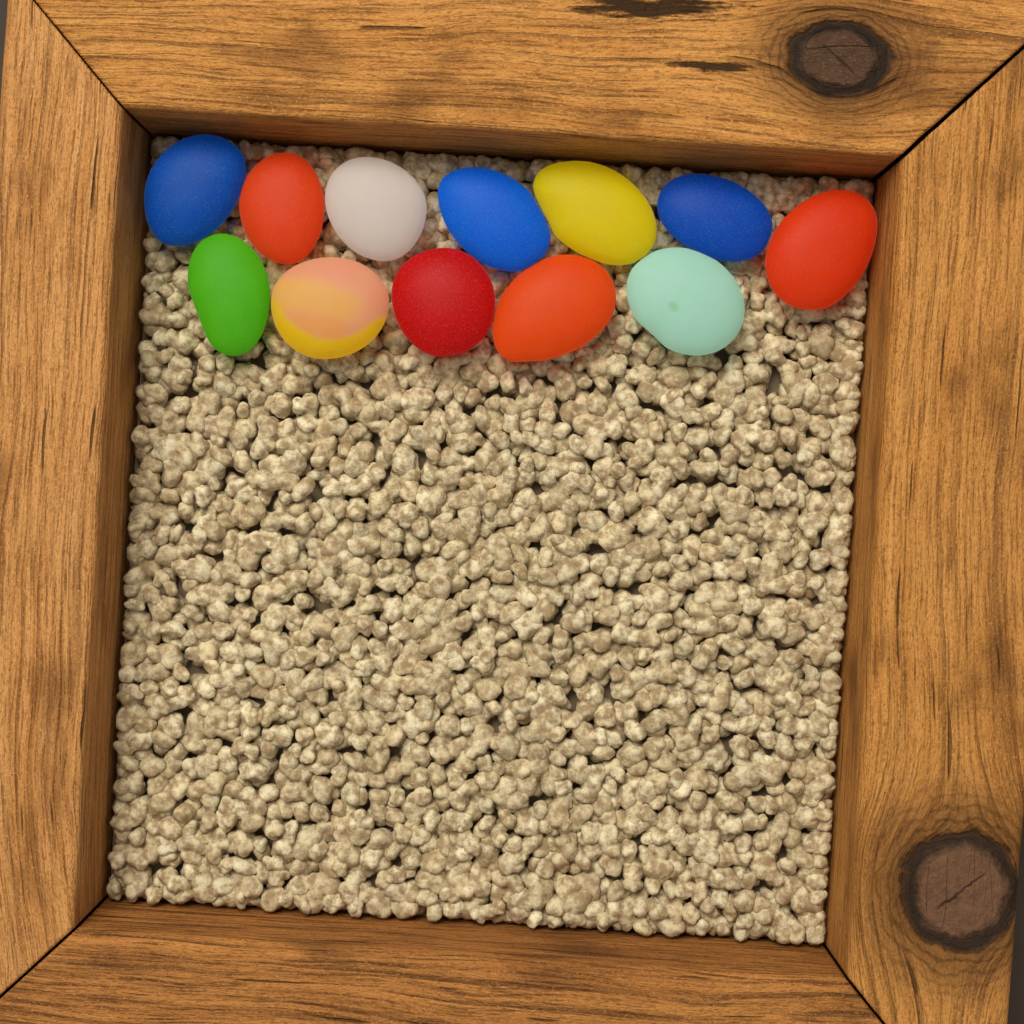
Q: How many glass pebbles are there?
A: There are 12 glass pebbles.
